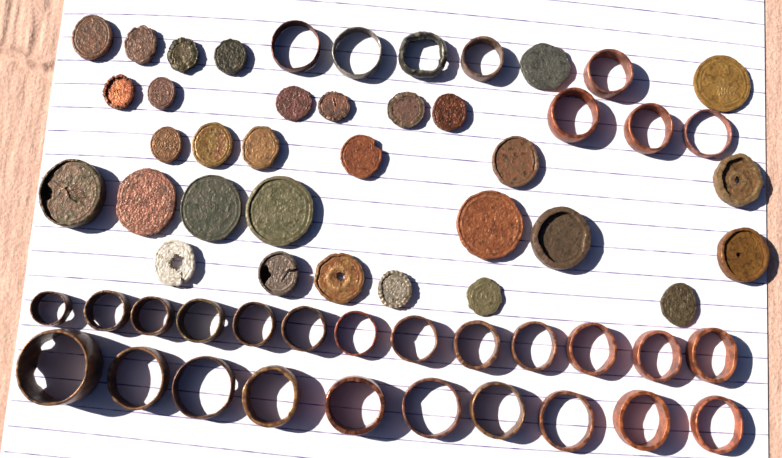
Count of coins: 31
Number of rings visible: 31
